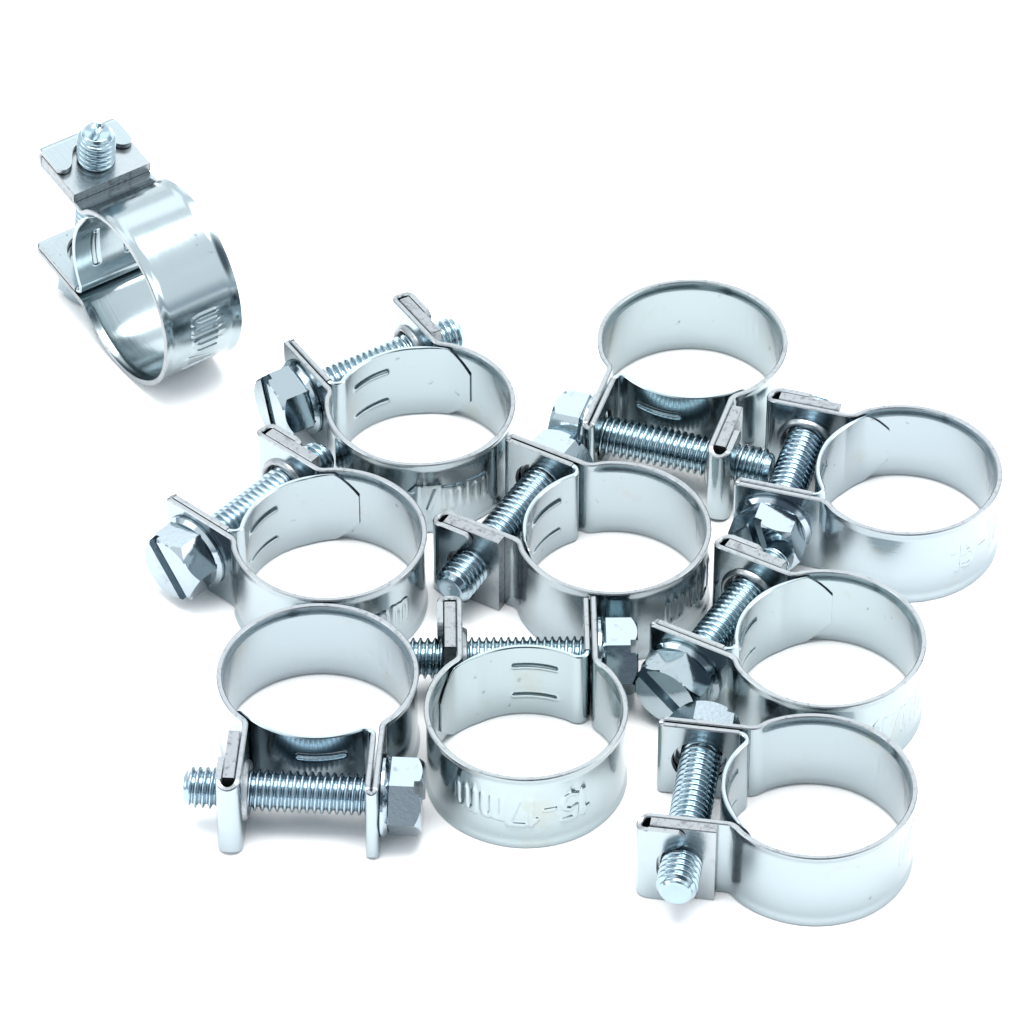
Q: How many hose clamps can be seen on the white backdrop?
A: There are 10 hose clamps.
